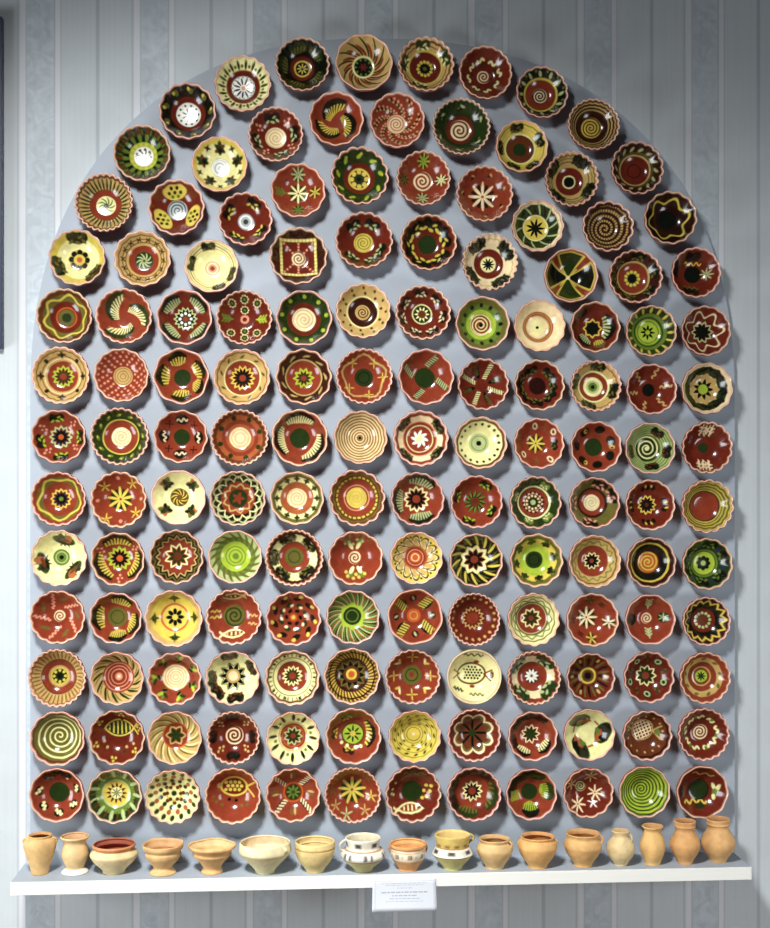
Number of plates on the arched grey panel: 145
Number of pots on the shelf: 17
